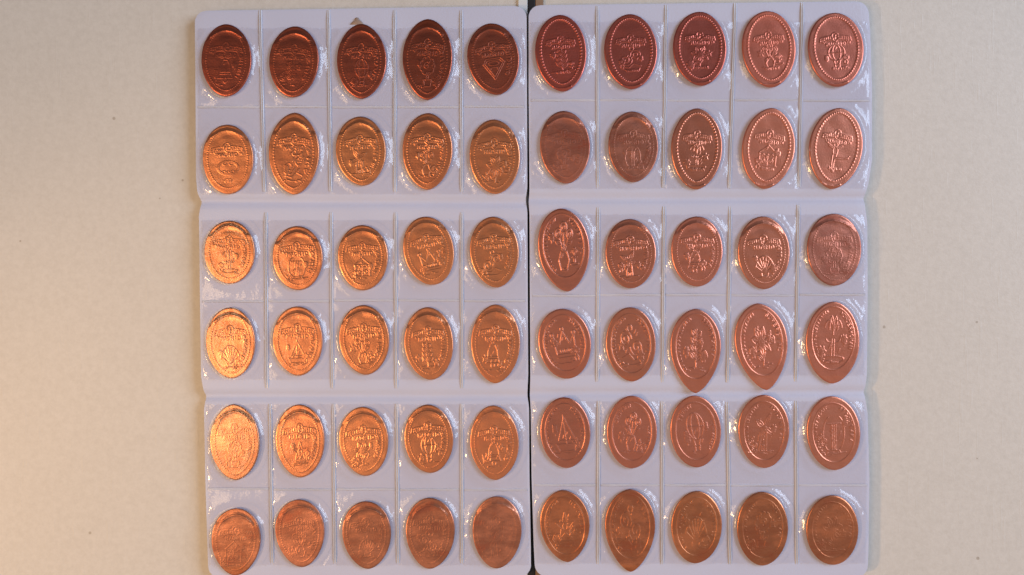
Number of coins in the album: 60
